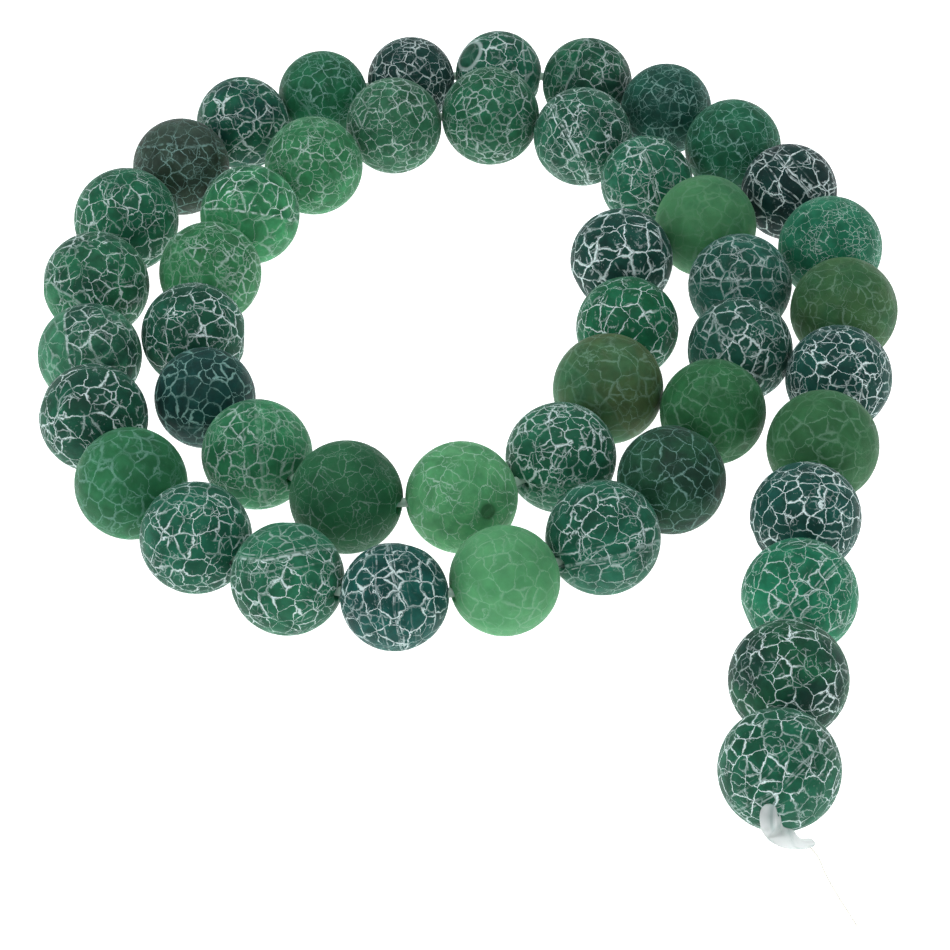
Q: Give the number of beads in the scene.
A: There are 48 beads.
